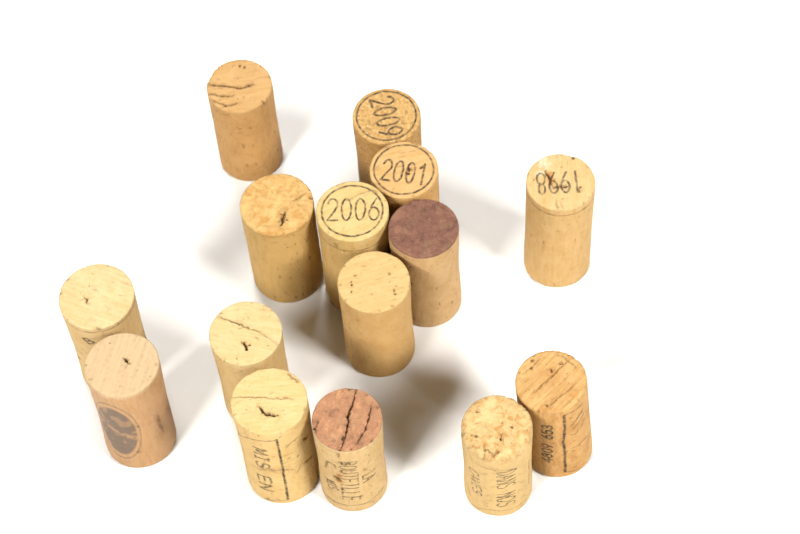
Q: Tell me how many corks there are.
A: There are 15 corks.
